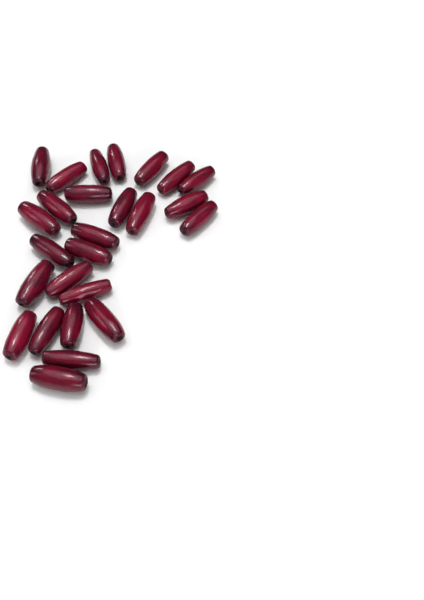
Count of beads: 26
